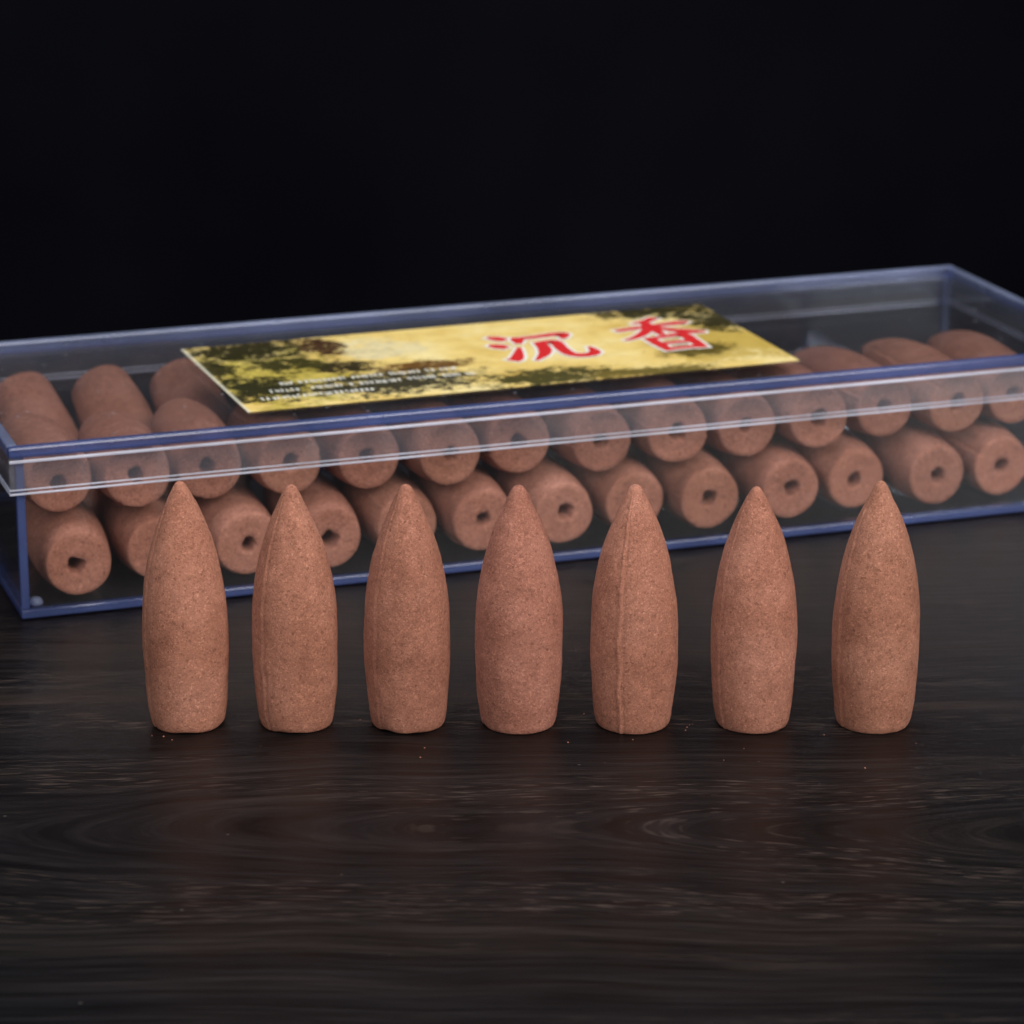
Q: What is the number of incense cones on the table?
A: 37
